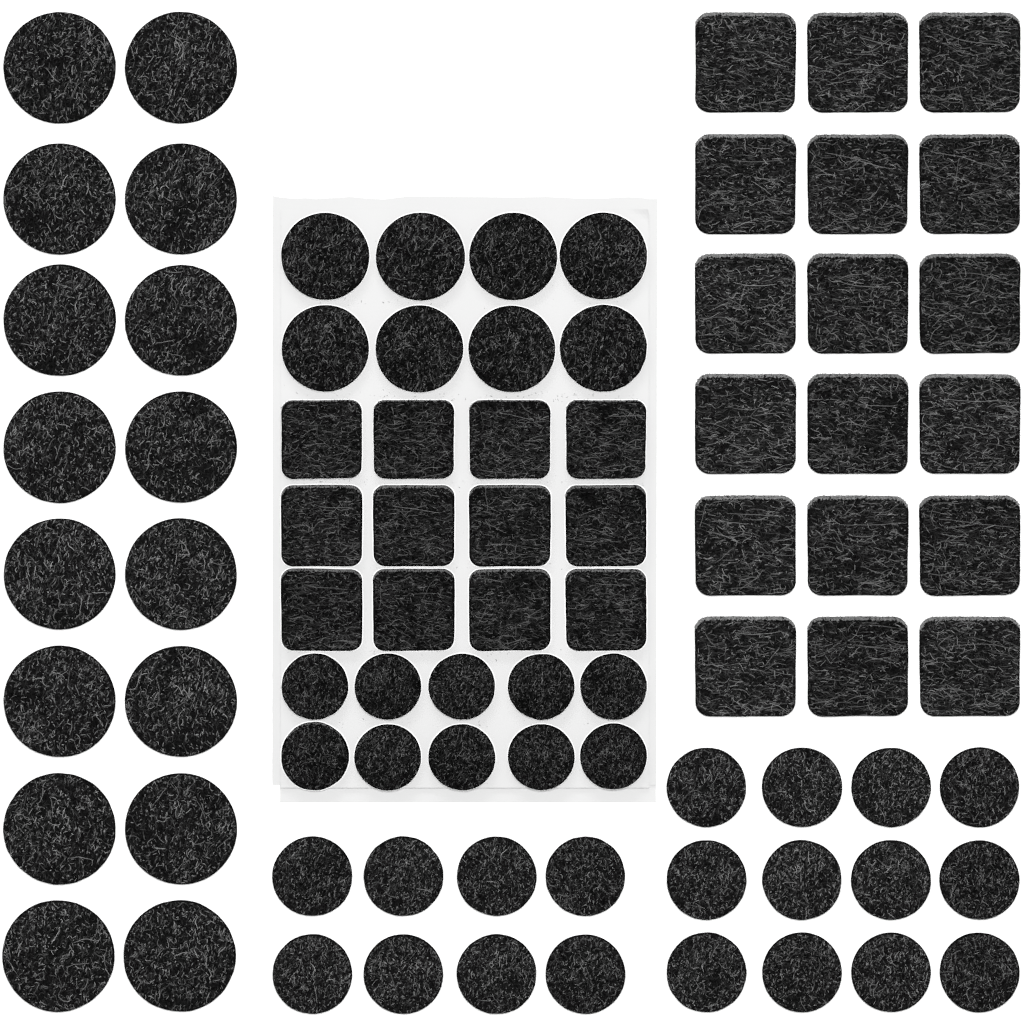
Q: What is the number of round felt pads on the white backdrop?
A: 54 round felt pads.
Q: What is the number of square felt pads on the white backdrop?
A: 30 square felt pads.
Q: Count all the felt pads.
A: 84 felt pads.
